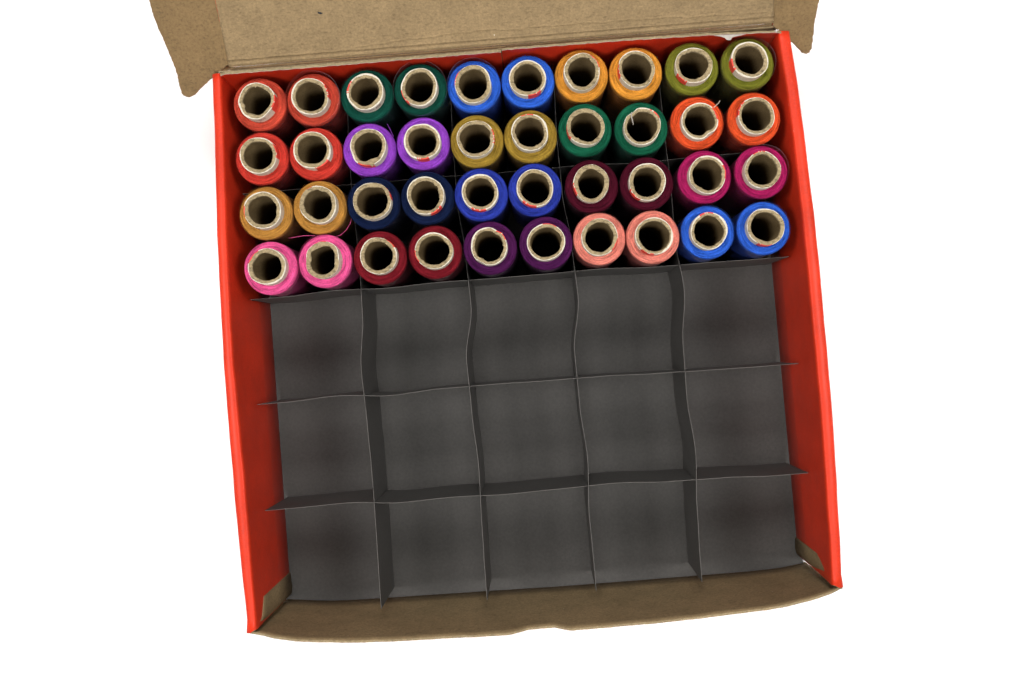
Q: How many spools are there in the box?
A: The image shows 40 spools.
